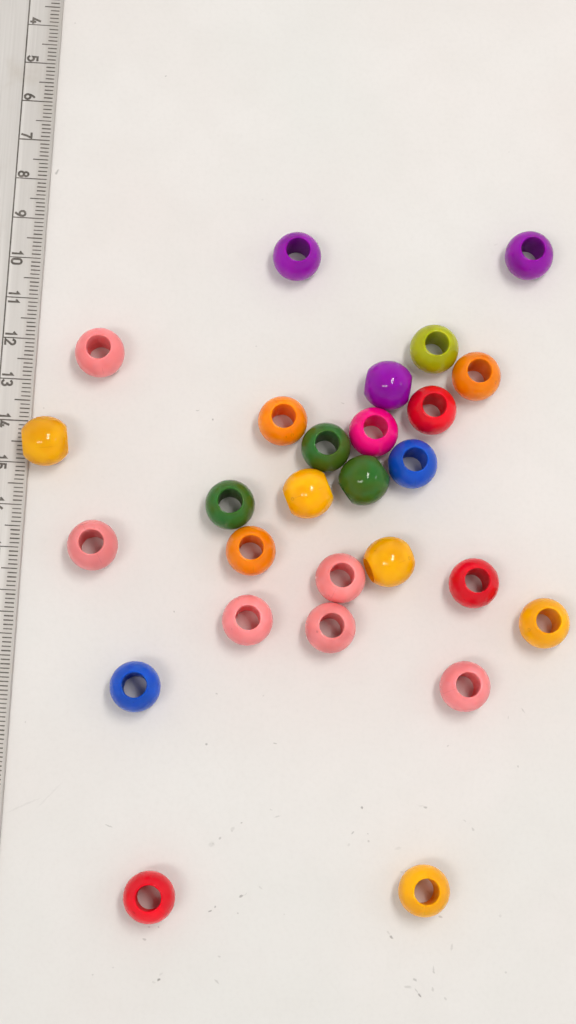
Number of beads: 27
